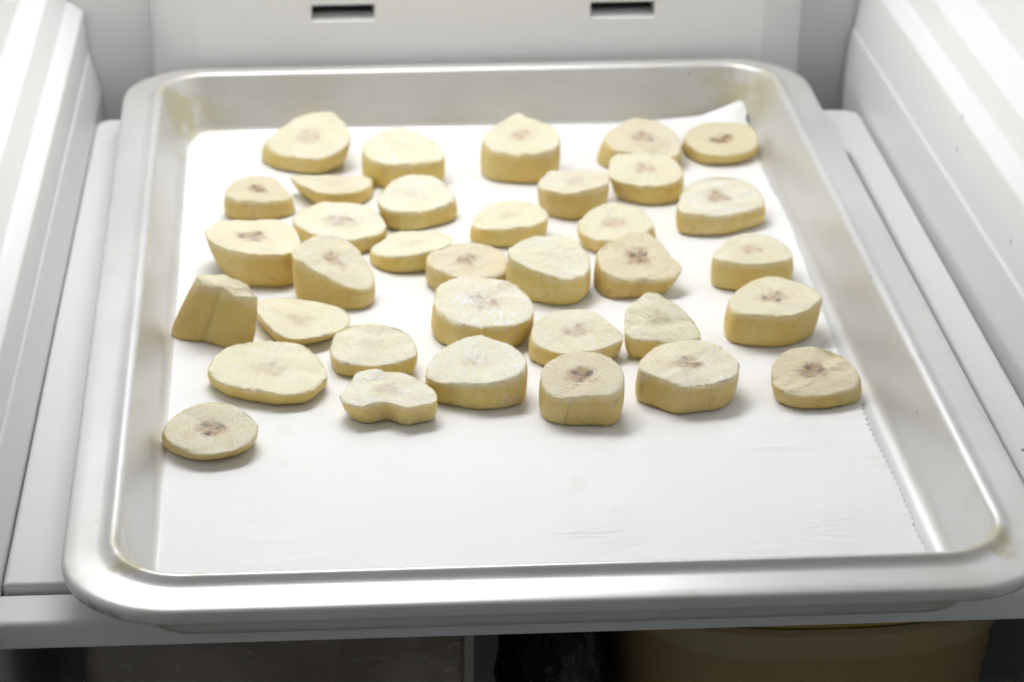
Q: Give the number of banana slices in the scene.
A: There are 35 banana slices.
